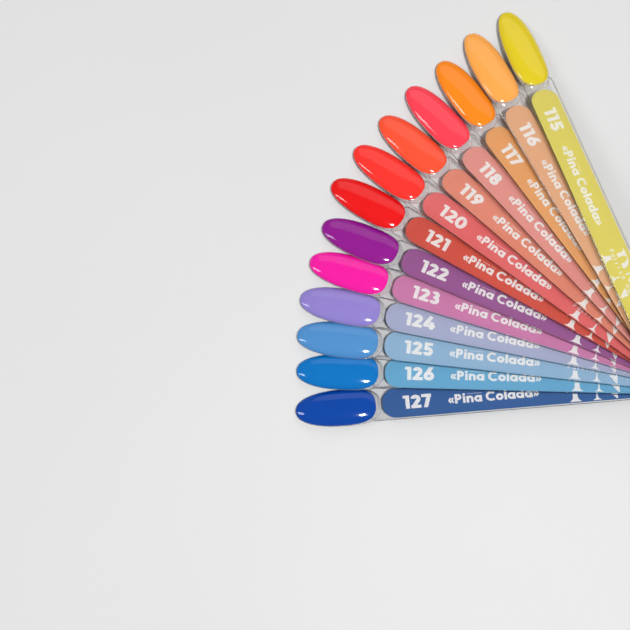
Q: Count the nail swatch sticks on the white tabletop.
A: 13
